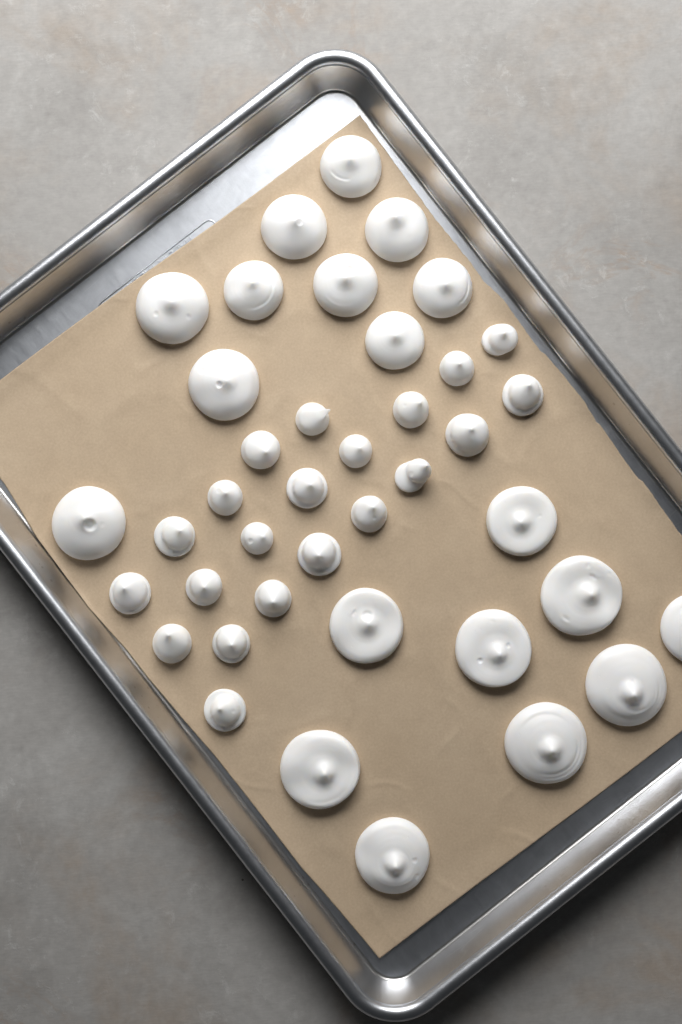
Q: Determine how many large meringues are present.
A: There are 19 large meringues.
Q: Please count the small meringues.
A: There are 21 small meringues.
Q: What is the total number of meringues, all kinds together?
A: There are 40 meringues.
